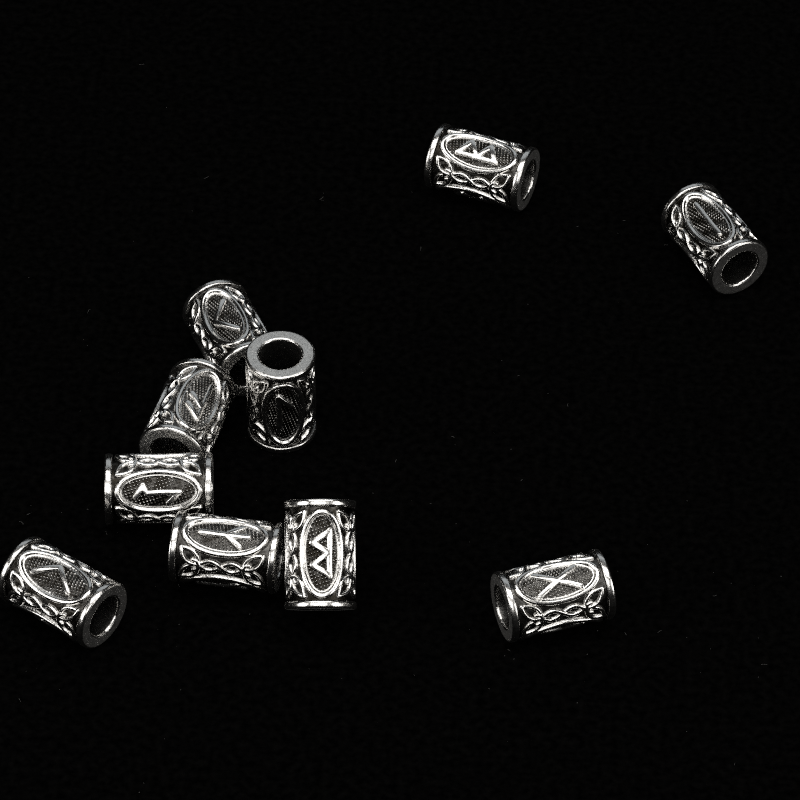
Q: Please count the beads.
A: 10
